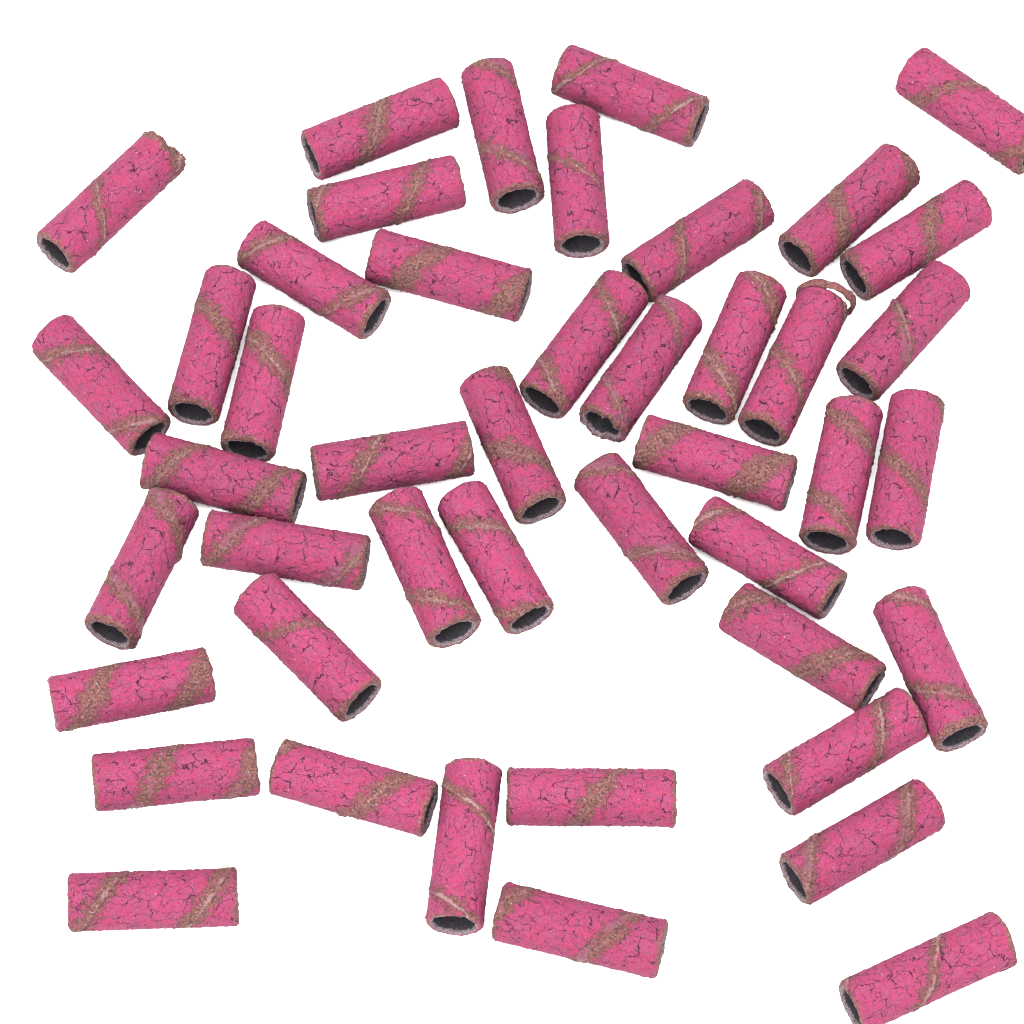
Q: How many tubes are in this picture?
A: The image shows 45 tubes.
